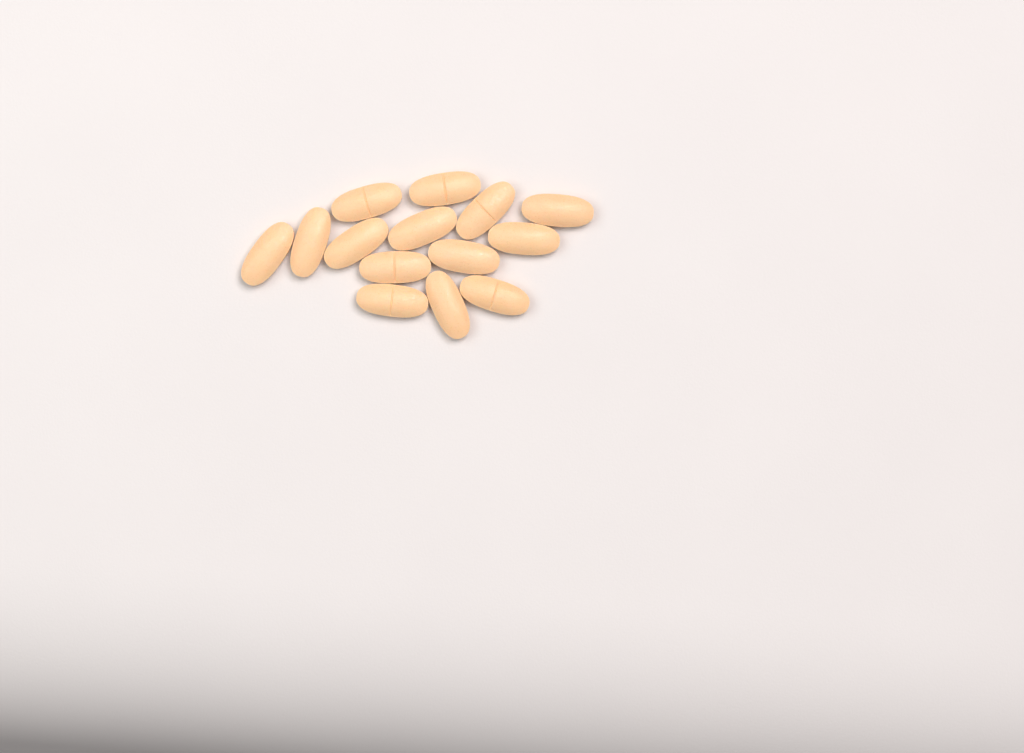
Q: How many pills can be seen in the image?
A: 14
